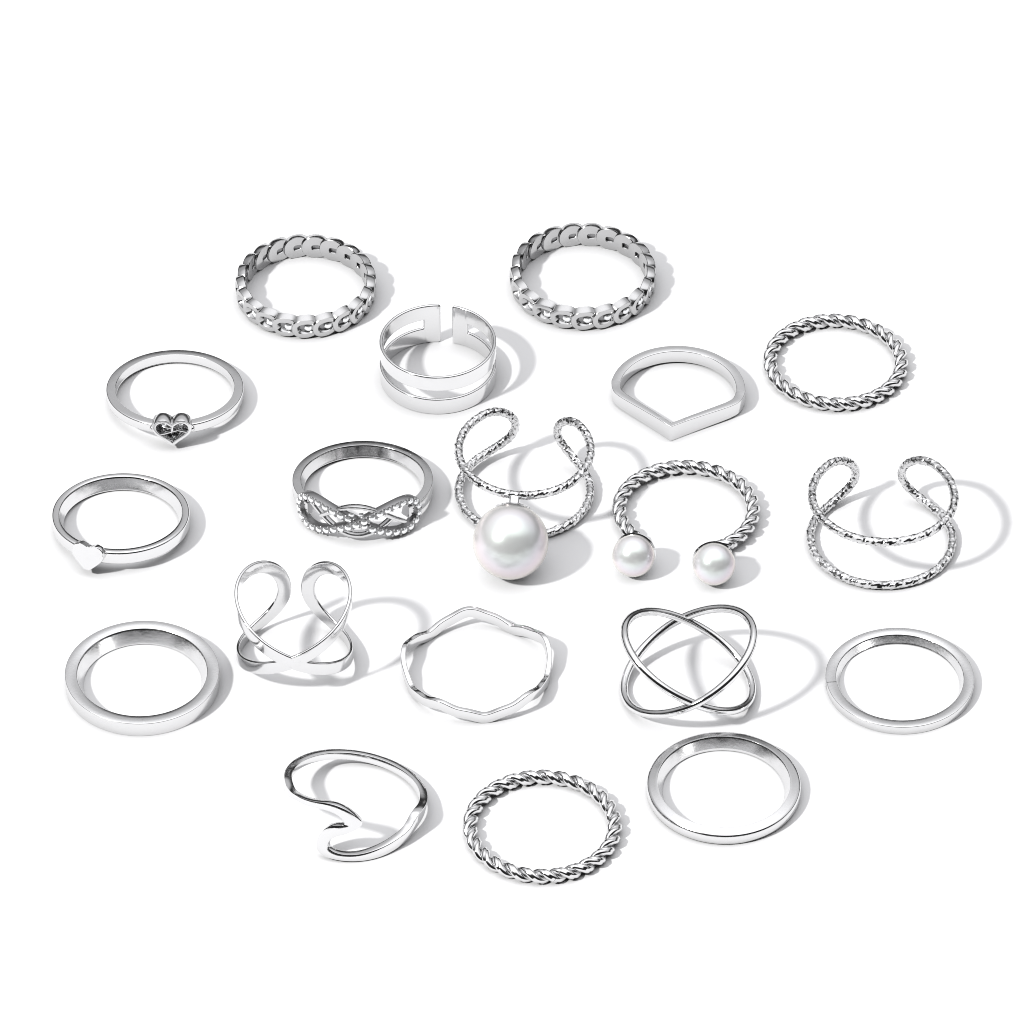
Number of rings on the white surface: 19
